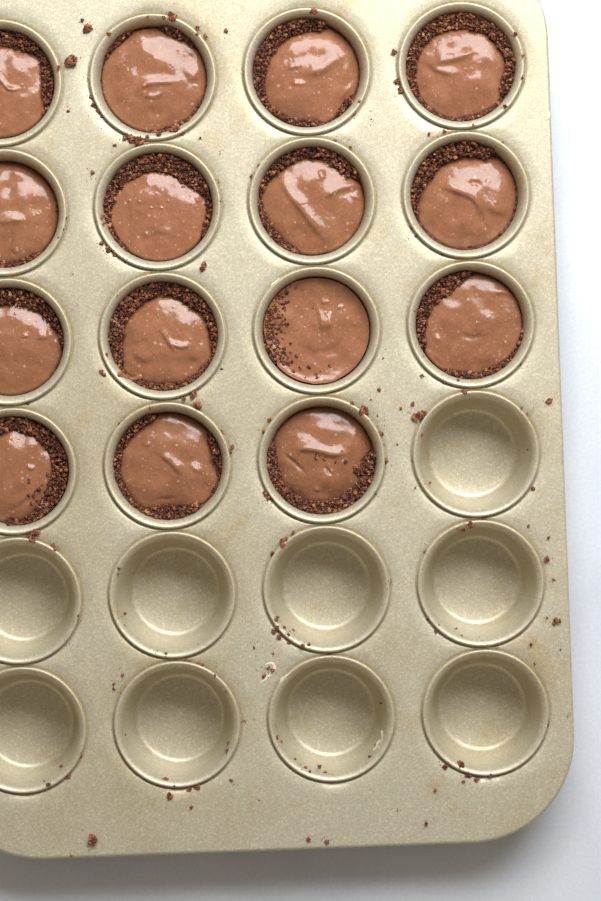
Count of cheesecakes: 15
